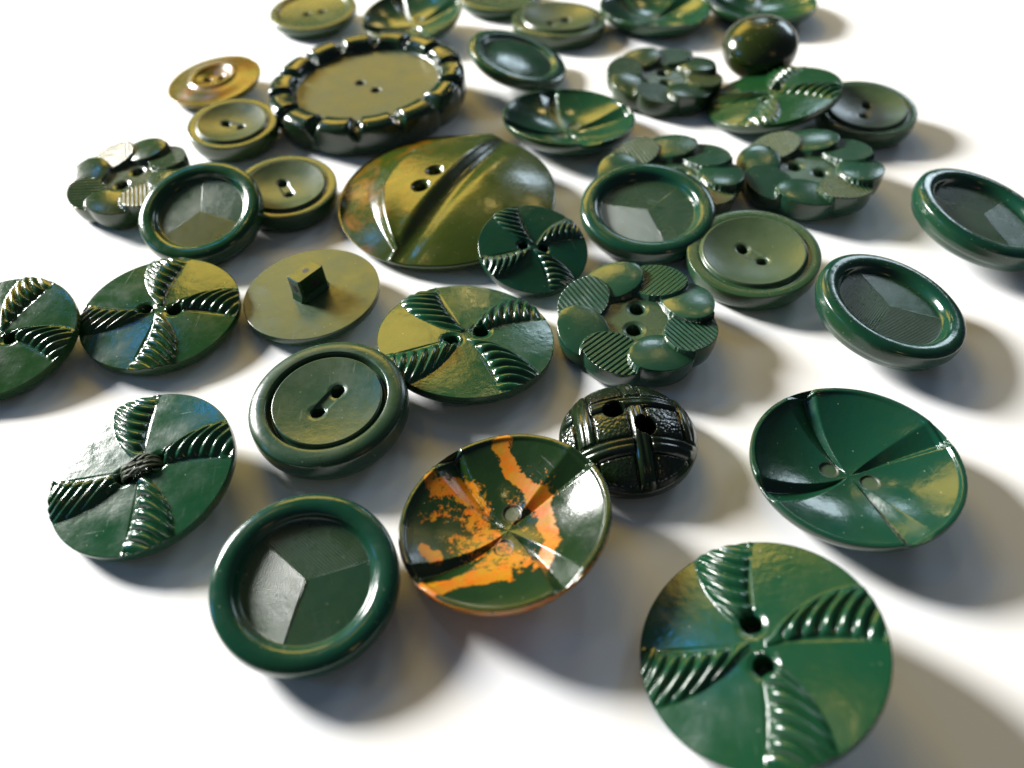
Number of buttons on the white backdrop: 38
